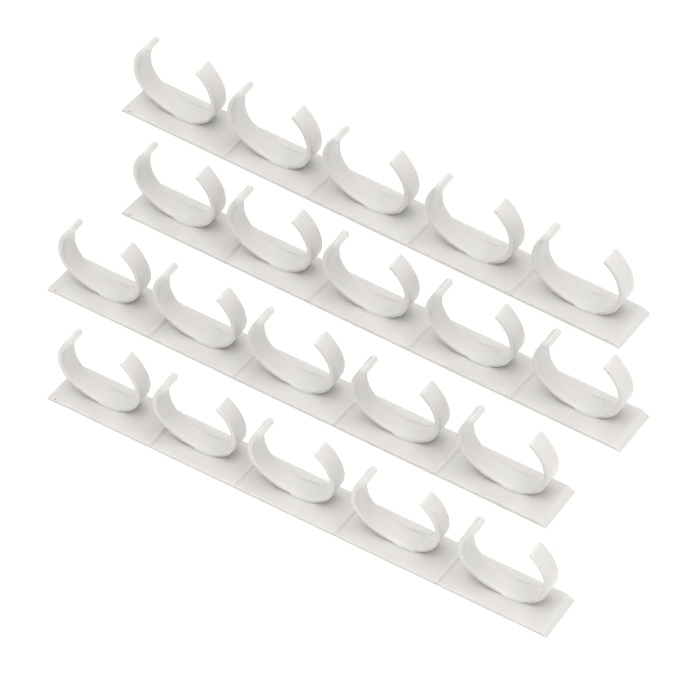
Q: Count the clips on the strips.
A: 20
